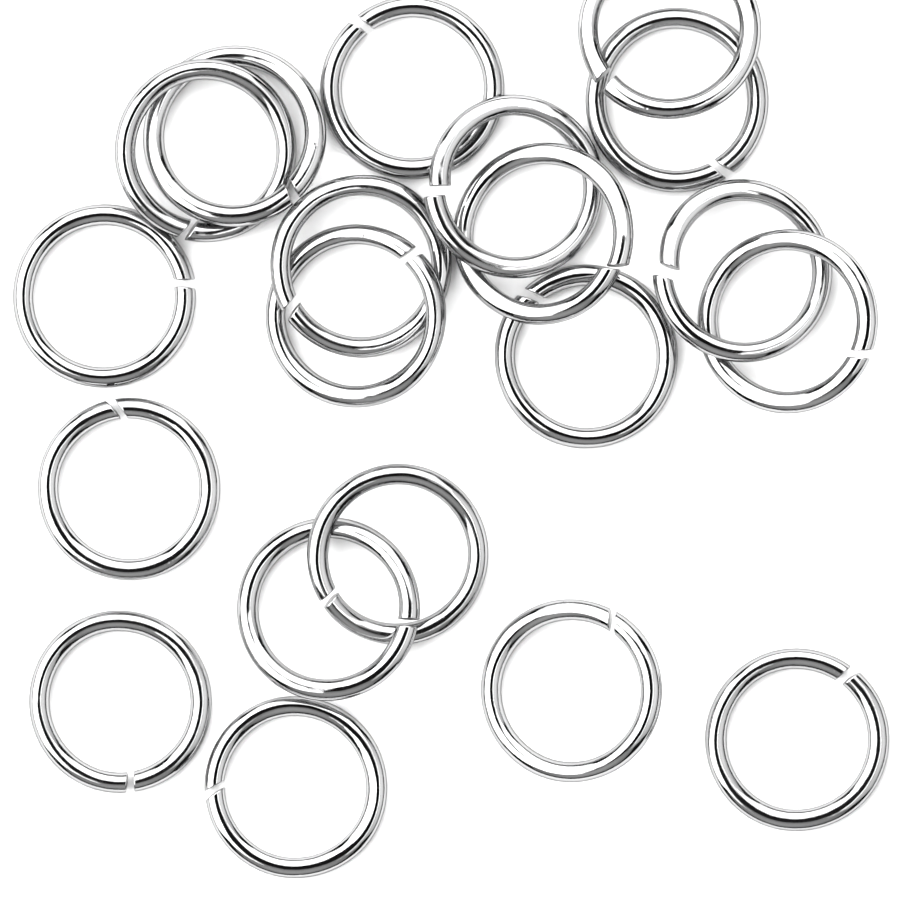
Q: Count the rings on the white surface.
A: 20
